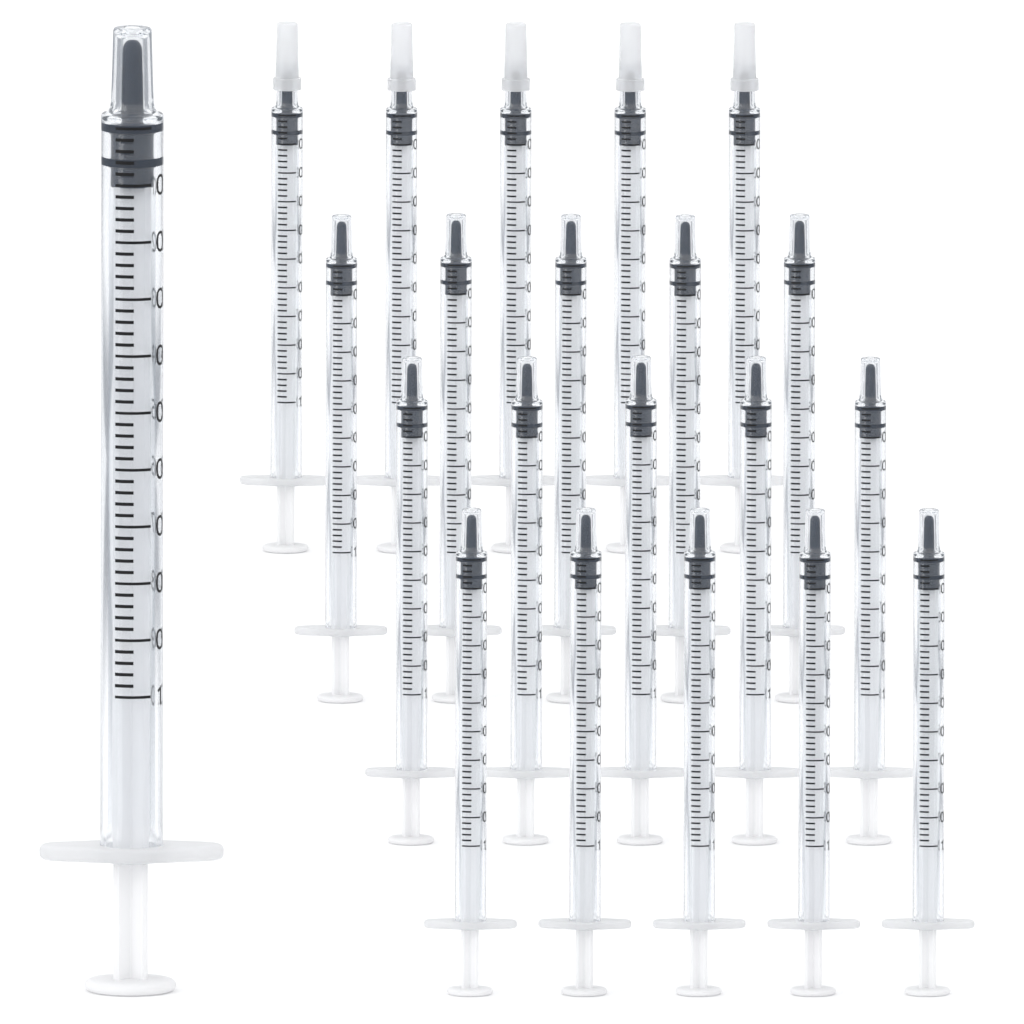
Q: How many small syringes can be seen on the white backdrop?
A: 20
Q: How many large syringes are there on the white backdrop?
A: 1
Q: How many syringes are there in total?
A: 21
